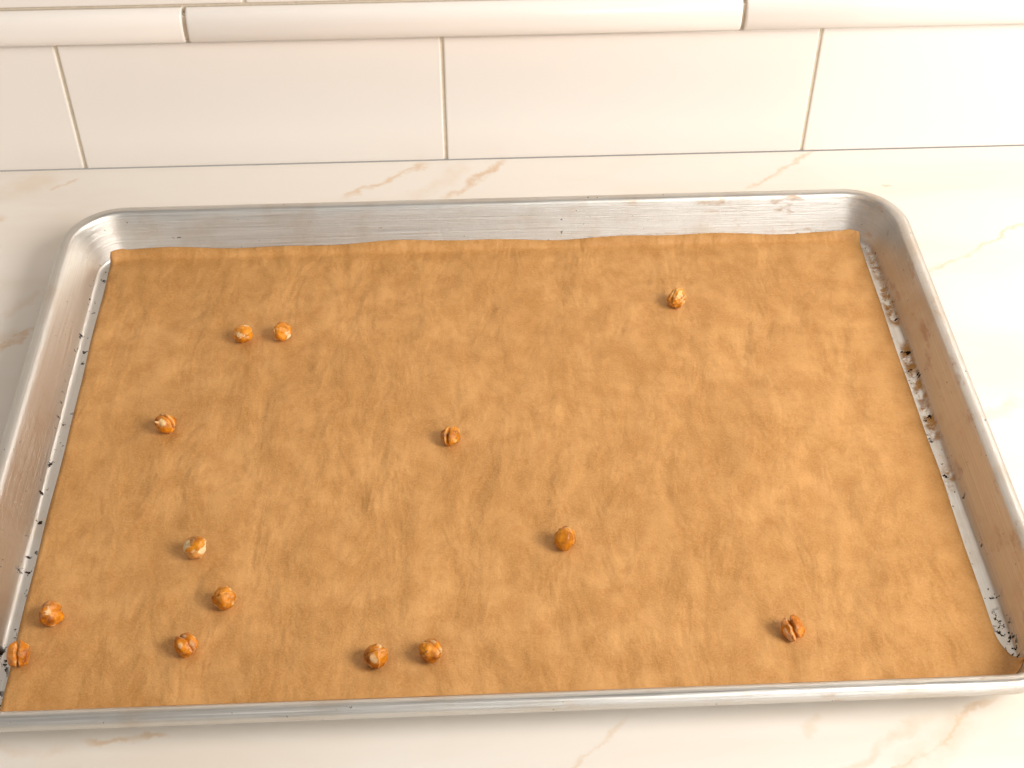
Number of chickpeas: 14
